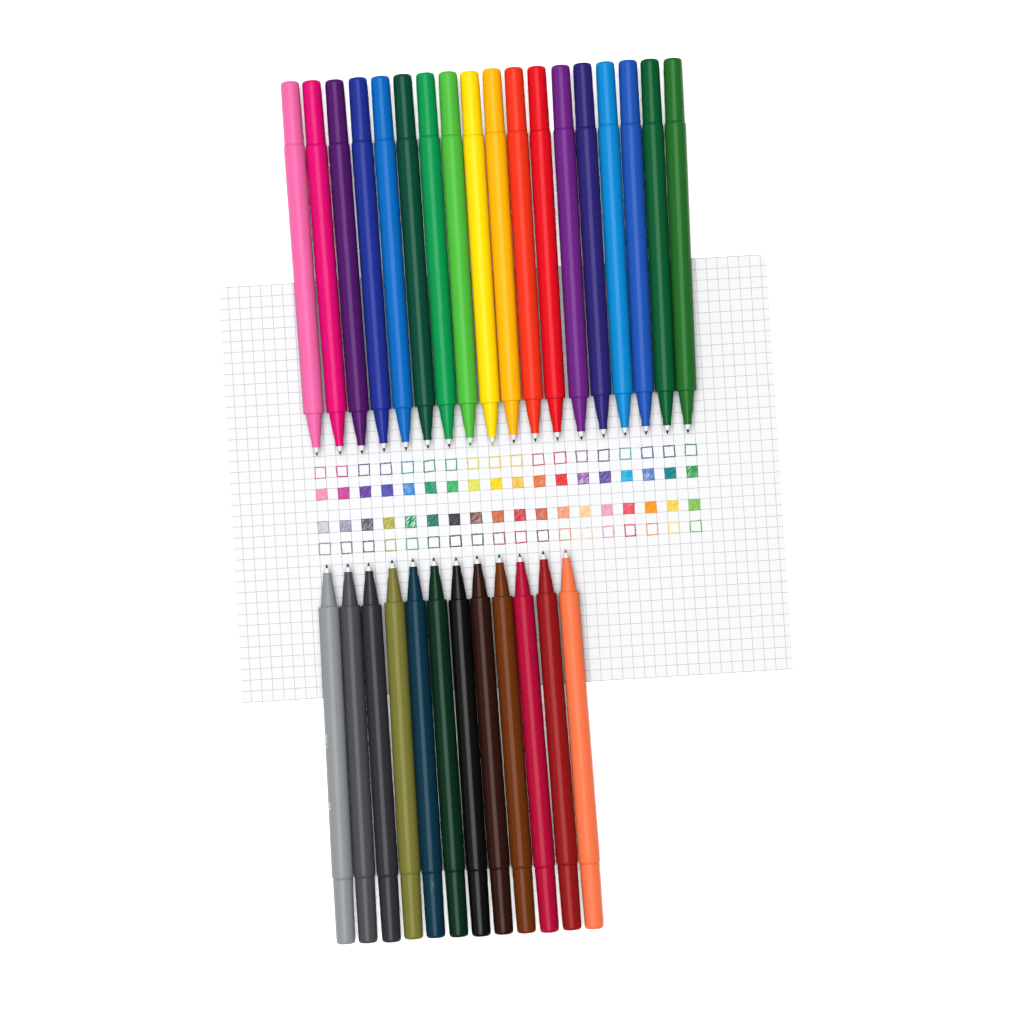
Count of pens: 30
